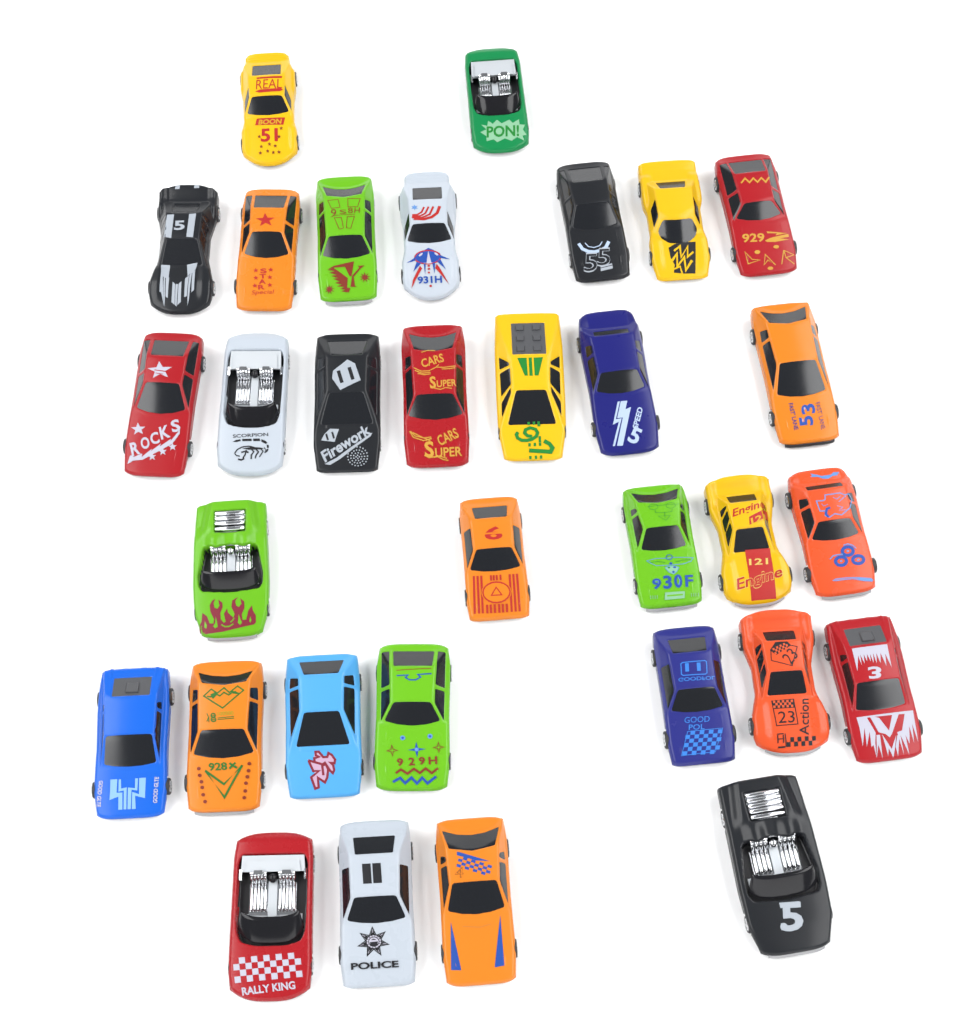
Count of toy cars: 32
